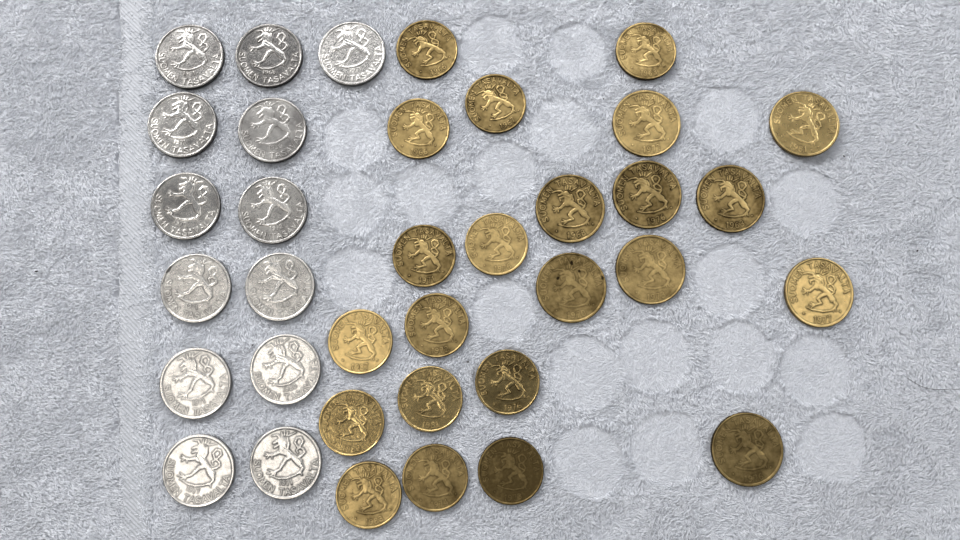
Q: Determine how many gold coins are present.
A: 23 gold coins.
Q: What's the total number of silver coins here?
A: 13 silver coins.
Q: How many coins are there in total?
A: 36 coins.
